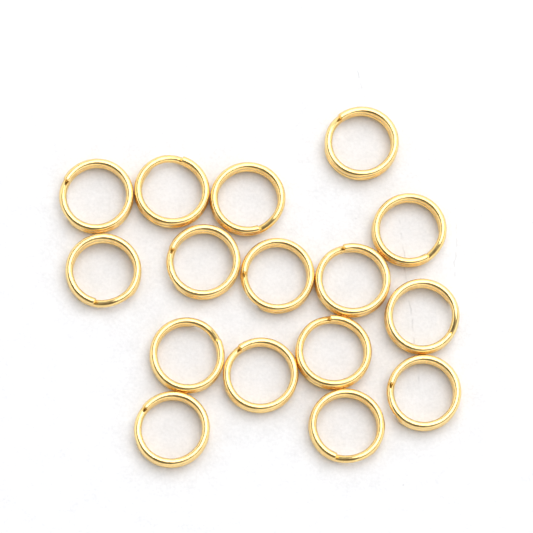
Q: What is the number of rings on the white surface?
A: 16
